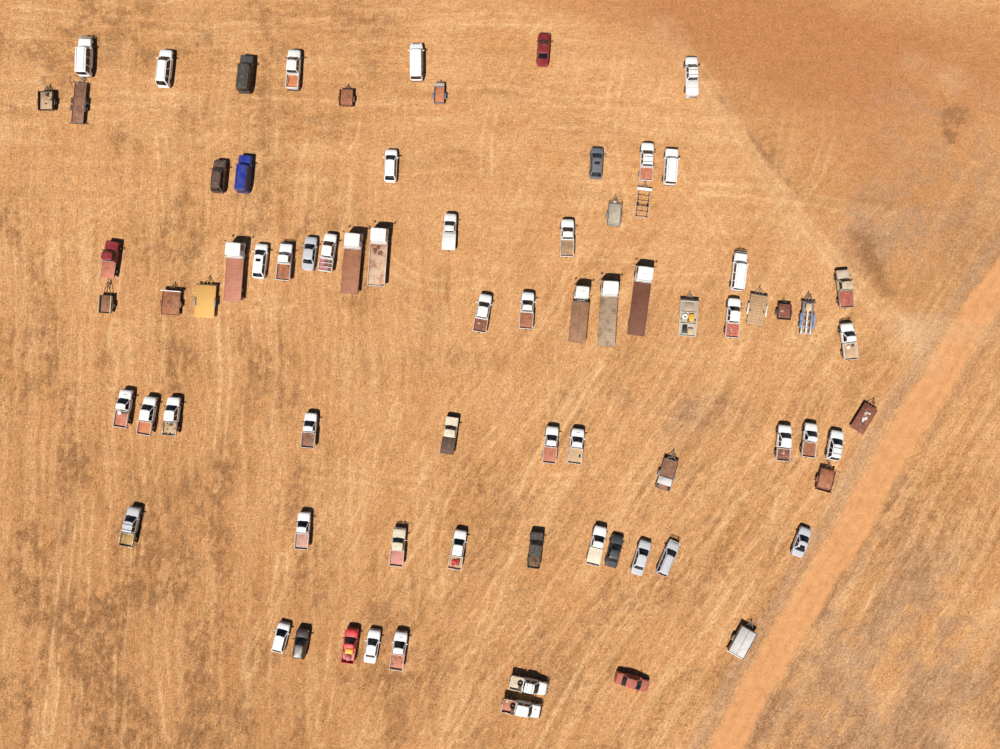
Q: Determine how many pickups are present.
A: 32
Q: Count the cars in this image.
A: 22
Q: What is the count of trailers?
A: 17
